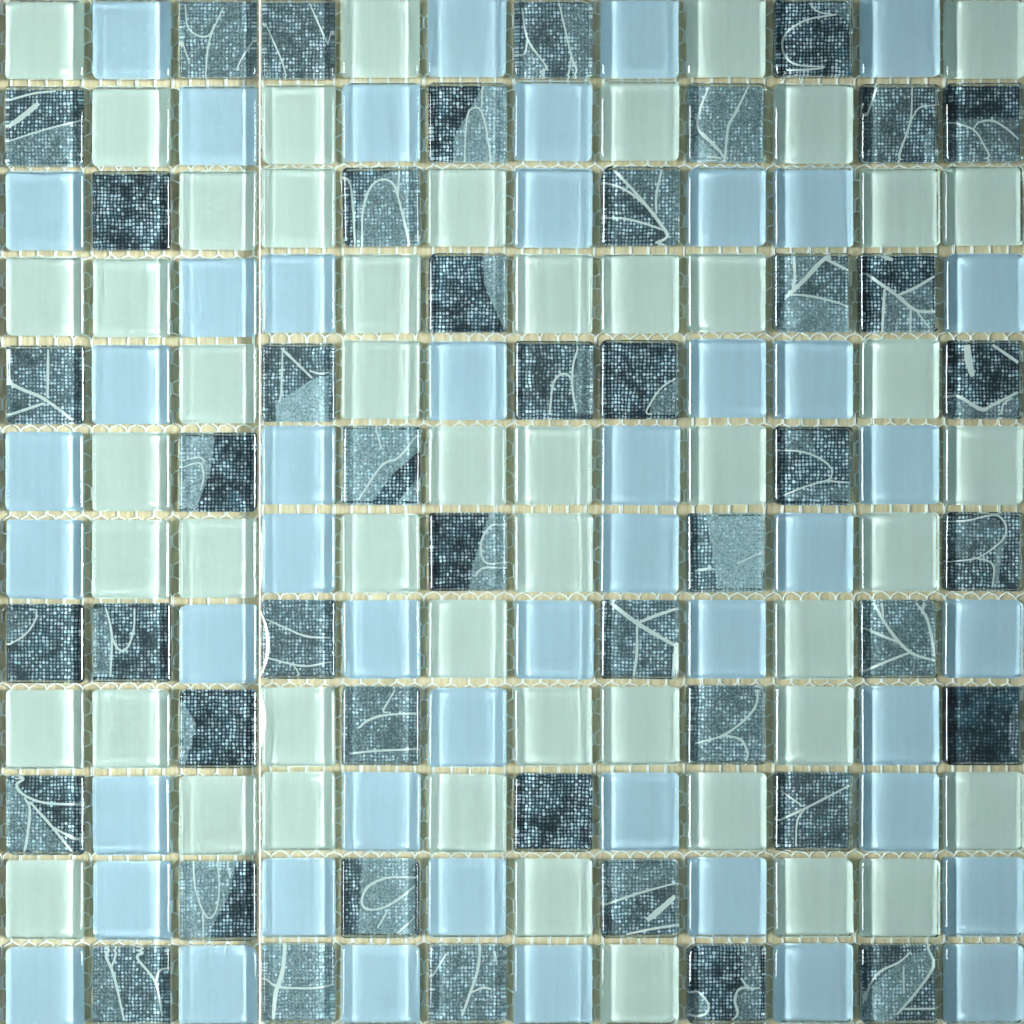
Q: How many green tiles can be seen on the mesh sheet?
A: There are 50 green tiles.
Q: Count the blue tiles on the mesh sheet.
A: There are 48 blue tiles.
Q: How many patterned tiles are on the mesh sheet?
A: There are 46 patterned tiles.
